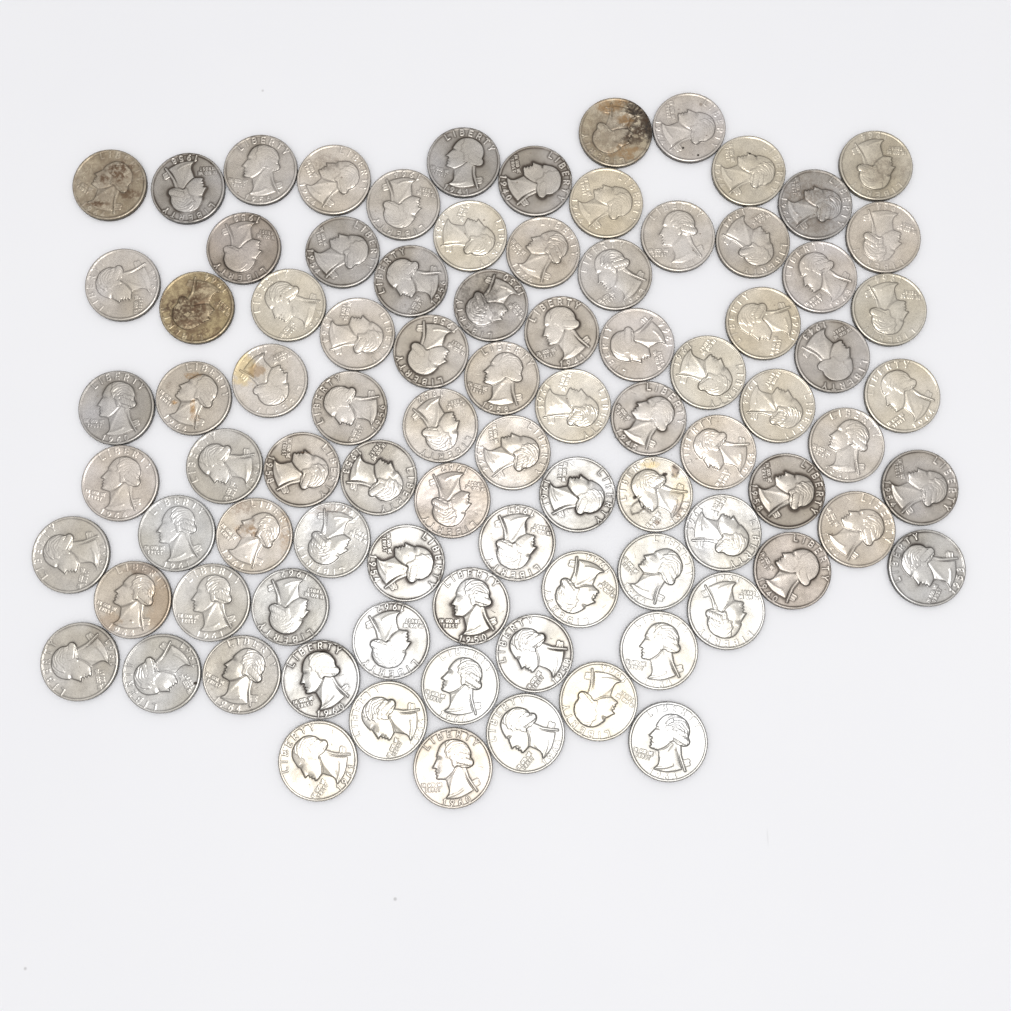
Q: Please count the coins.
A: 88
